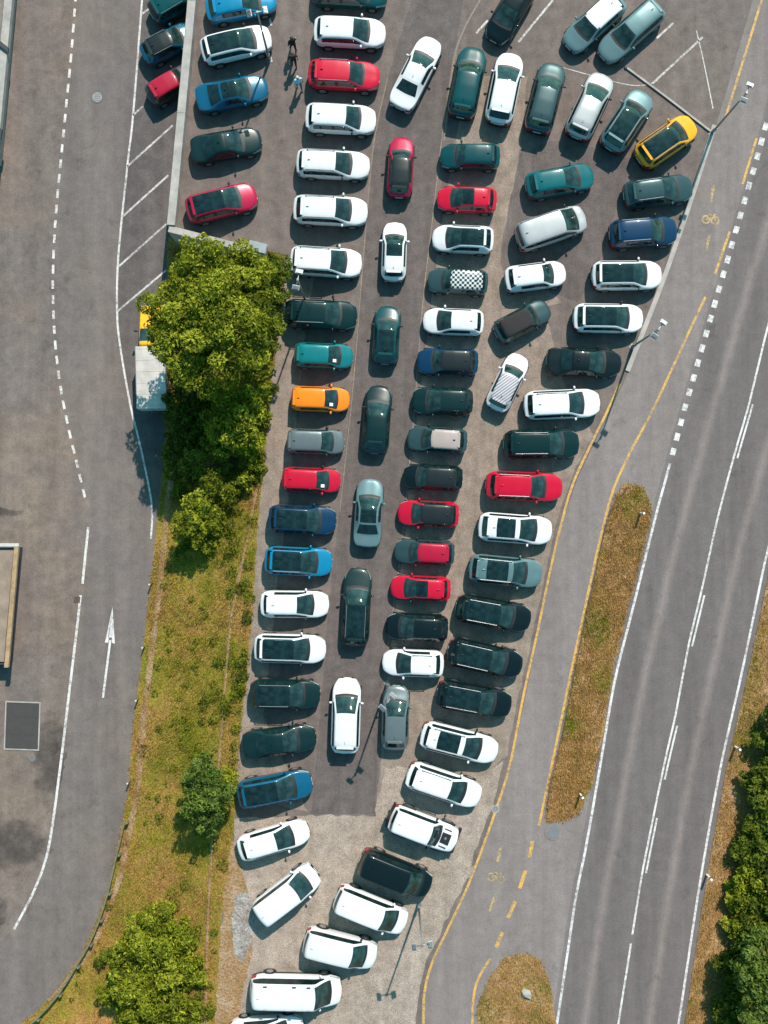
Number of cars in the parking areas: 87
